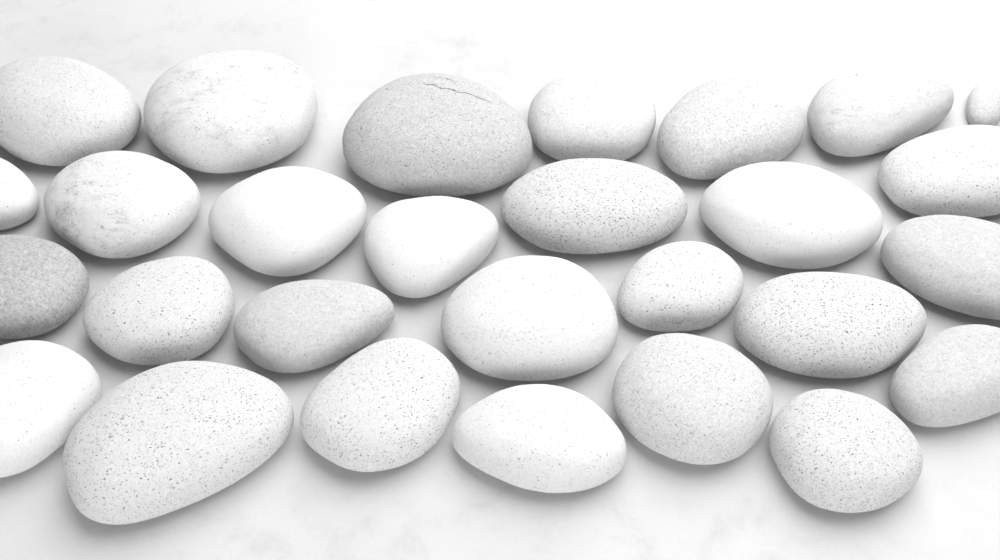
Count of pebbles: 28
